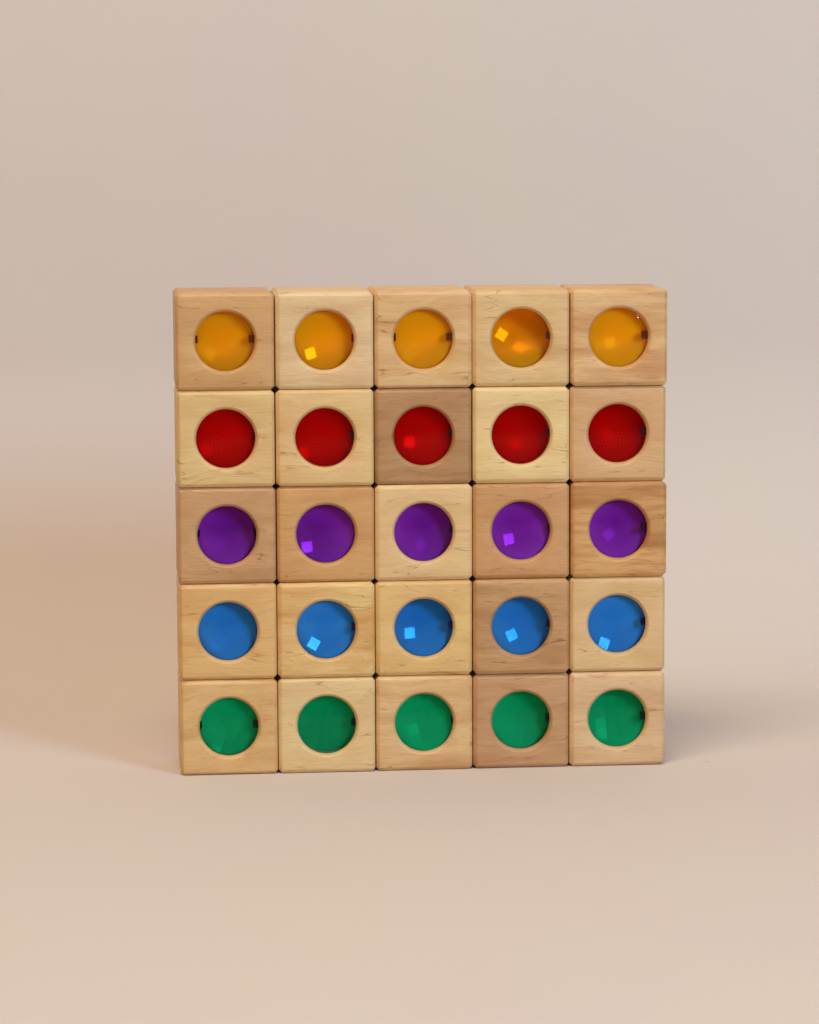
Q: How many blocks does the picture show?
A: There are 25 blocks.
